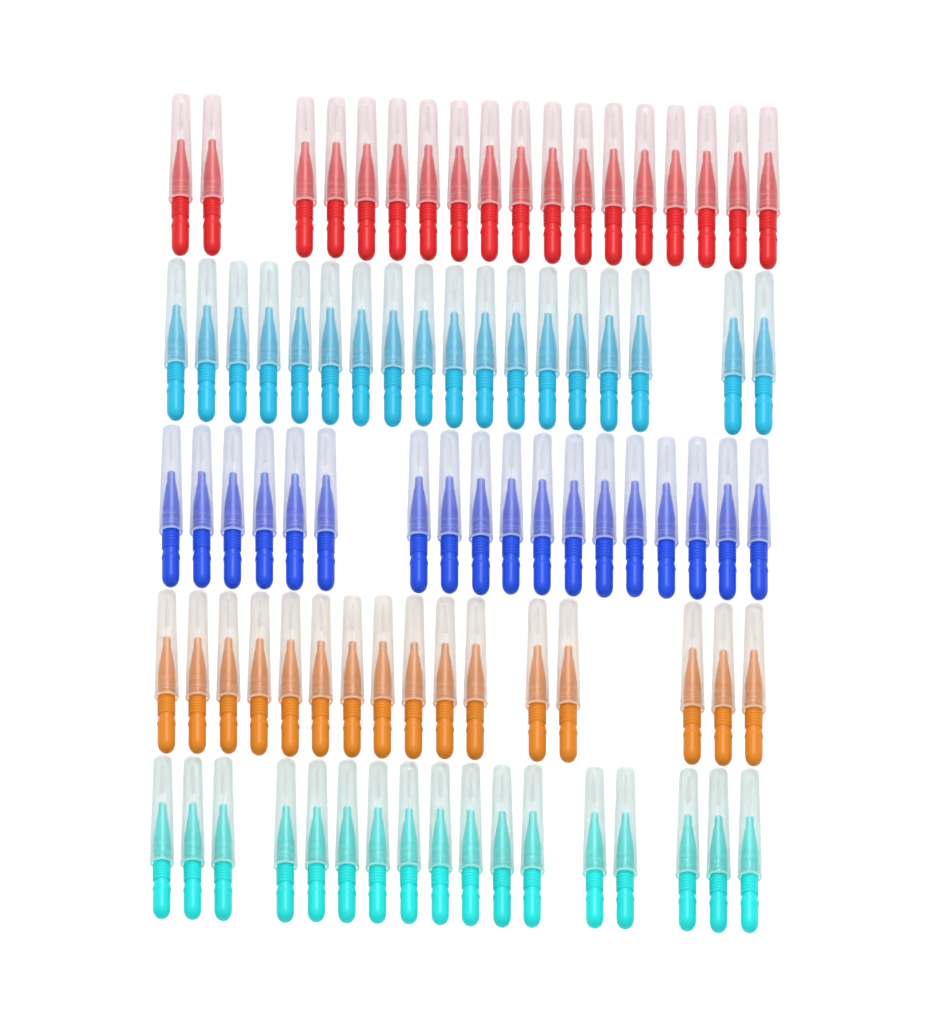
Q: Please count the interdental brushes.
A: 87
